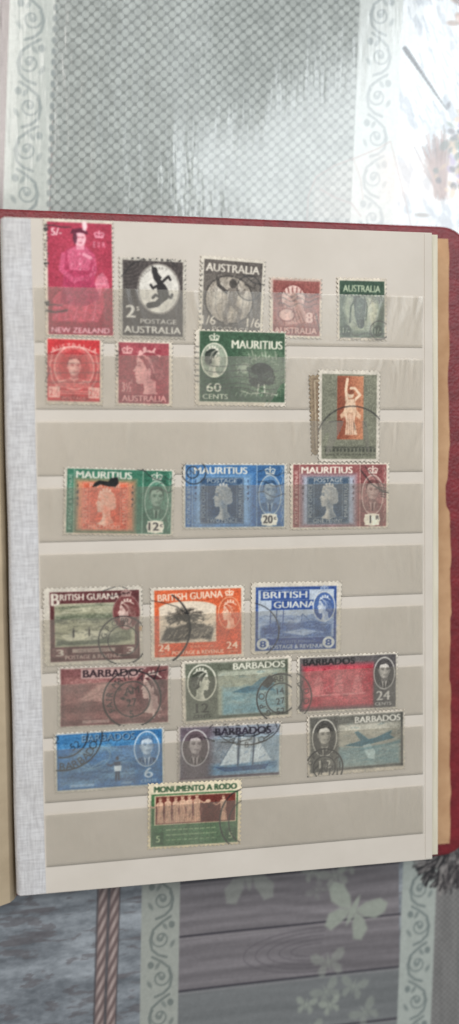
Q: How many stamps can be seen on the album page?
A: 23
